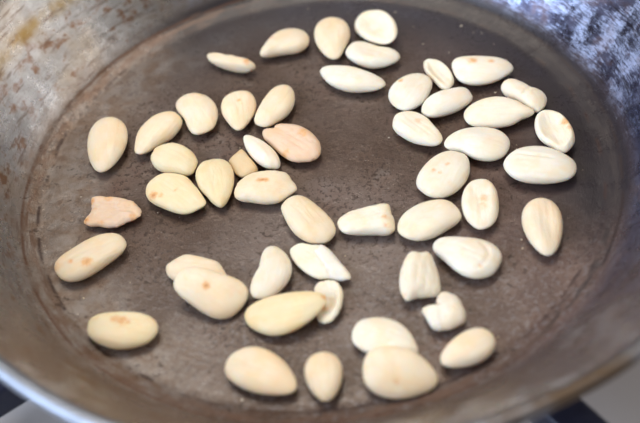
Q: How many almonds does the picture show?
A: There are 51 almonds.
